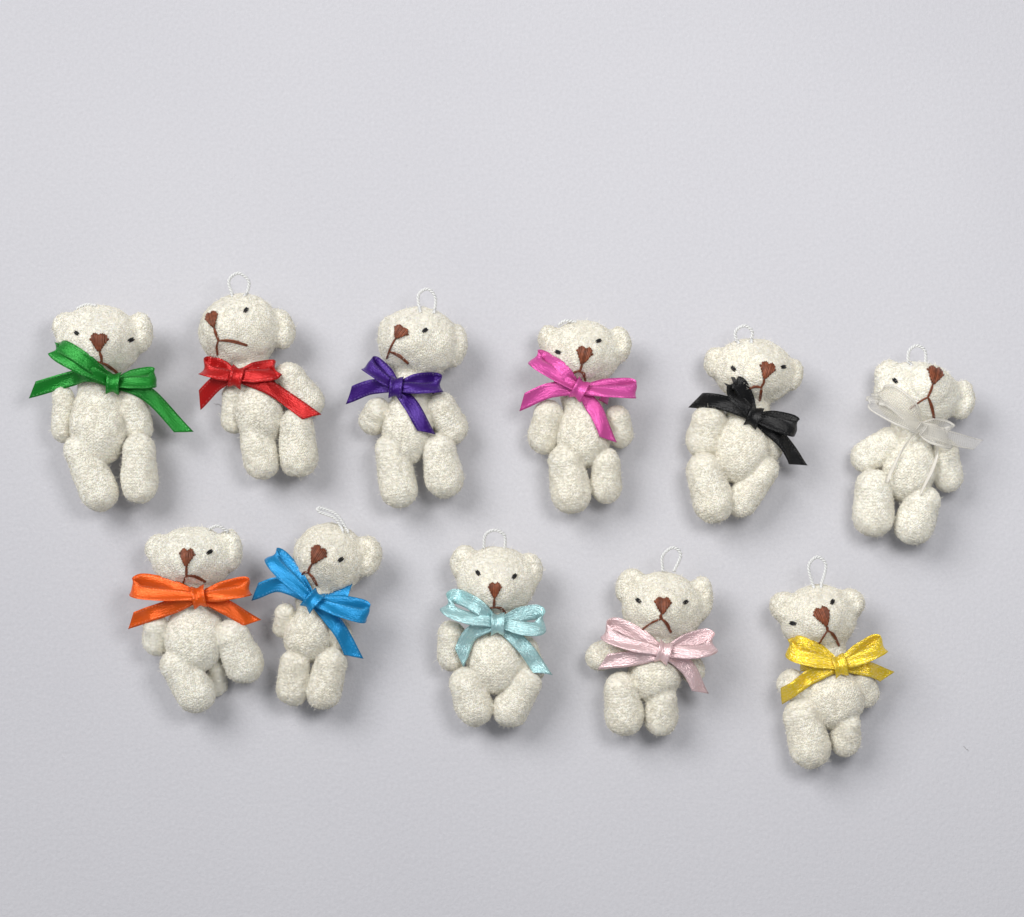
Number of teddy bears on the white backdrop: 11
